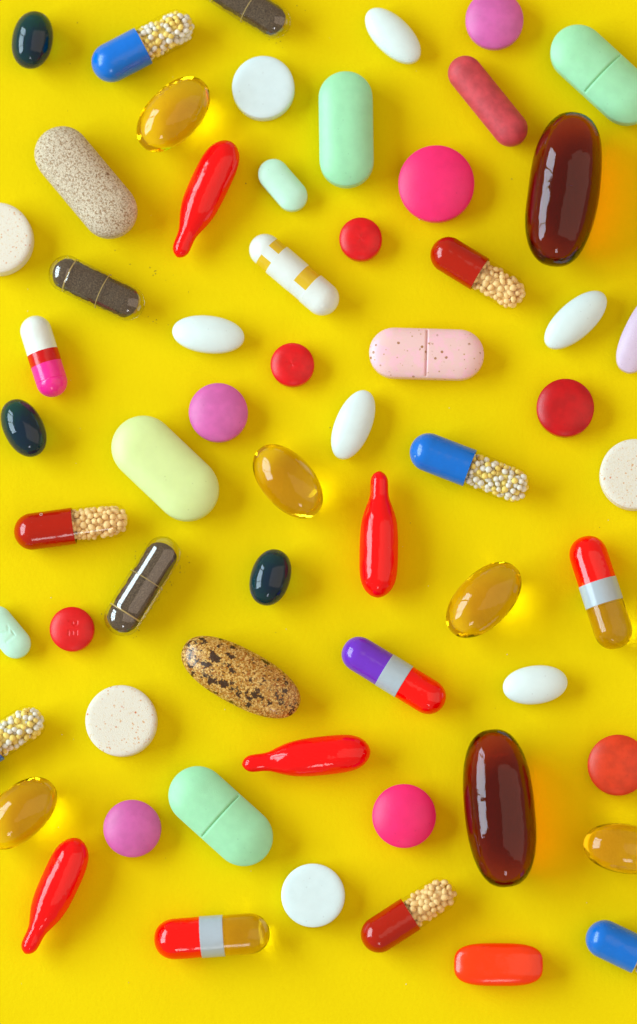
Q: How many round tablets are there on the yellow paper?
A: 15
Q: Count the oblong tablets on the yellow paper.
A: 17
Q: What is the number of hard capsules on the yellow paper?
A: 15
